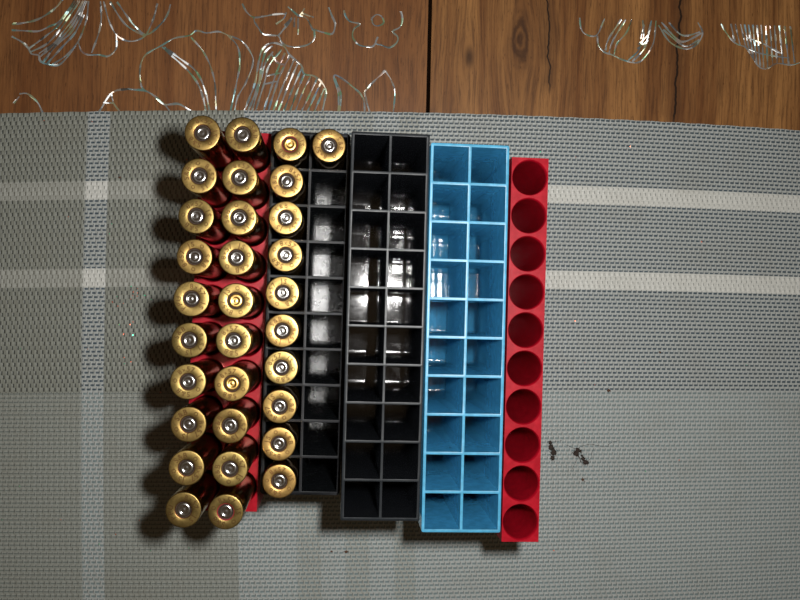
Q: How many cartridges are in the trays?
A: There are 31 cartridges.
